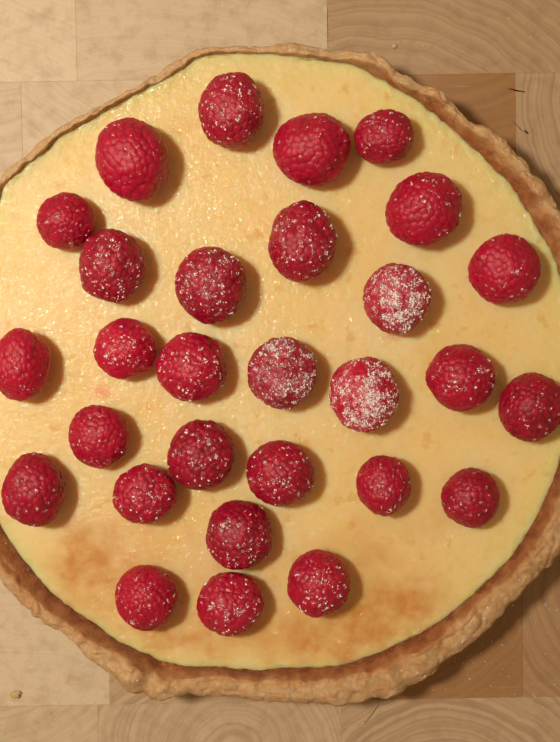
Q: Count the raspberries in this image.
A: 29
